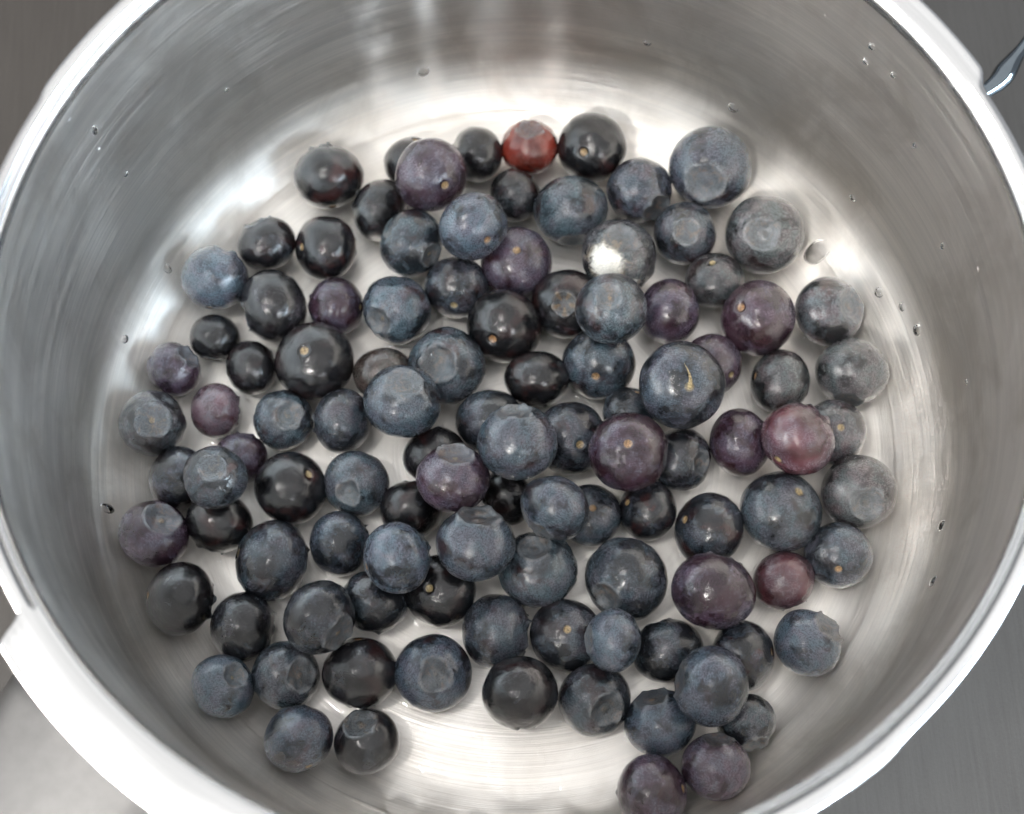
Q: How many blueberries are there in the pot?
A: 107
